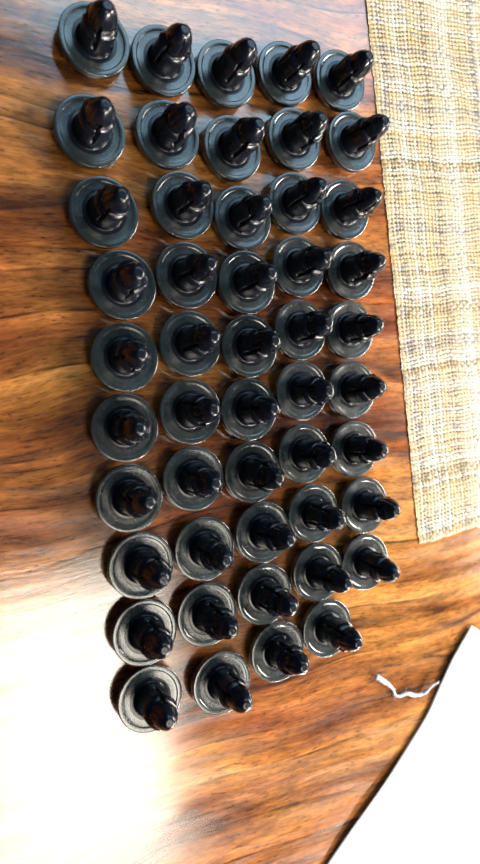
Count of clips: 49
